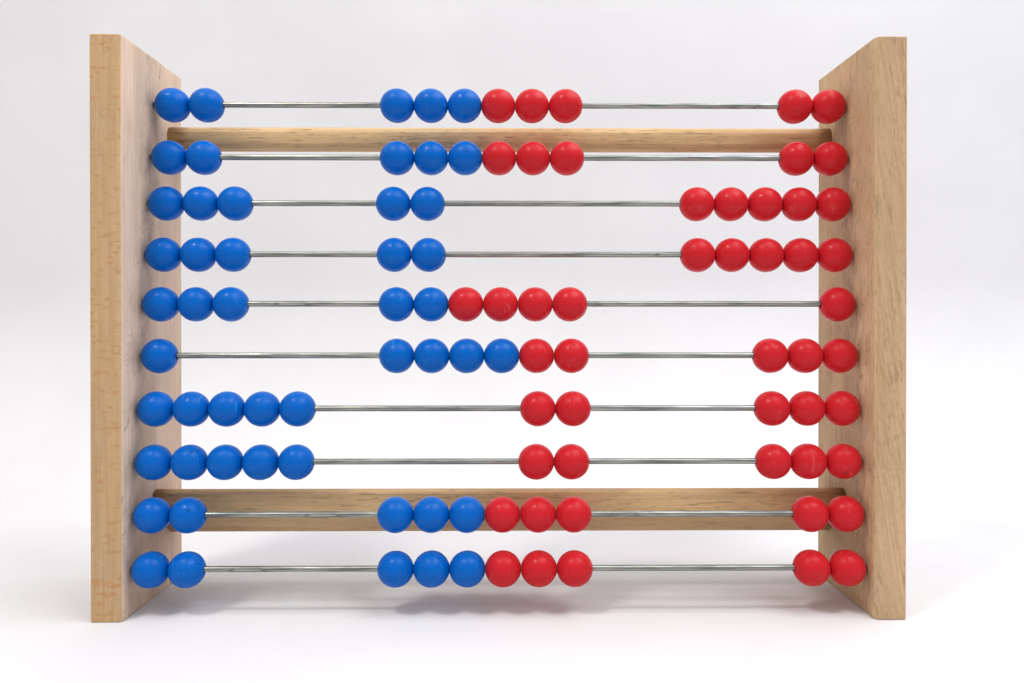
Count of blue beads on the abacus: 50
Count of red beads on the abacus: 50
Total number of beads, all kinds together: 100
